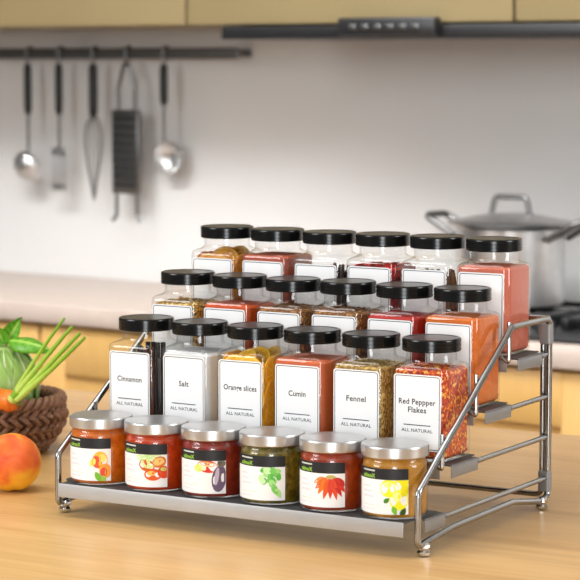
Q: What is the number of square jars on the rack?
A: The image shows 18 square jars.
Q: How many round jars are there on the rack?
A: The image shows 6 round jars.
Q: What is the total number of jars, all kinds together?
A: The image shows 24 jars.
